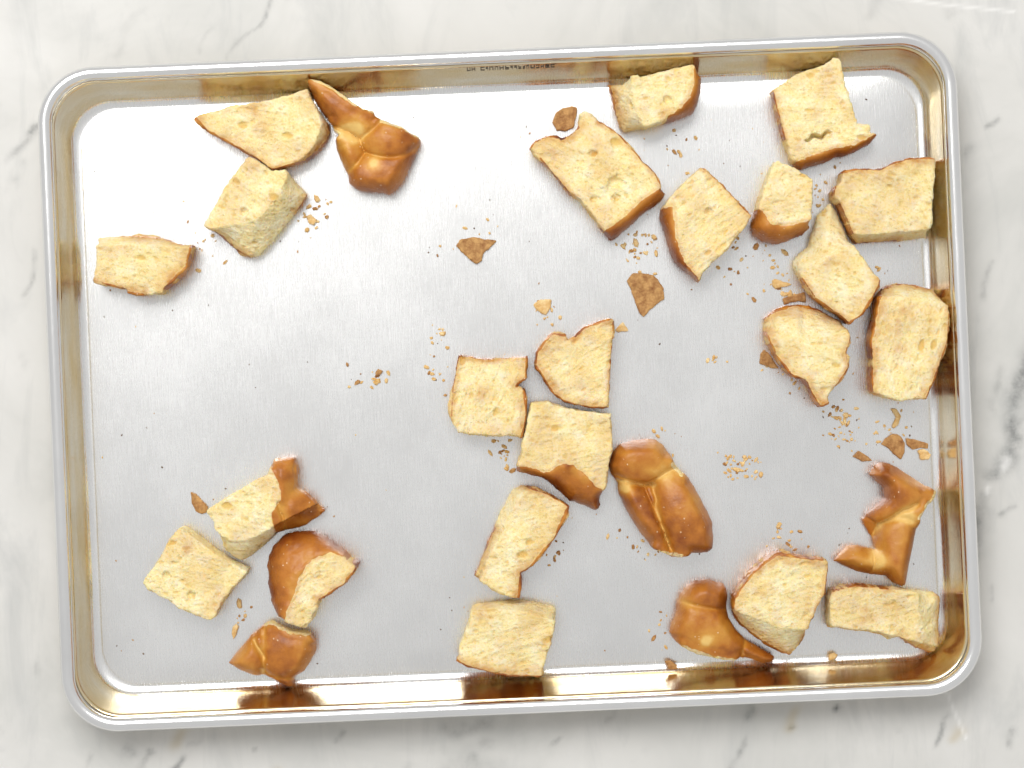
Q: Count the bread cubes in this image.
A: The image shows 27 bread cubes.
